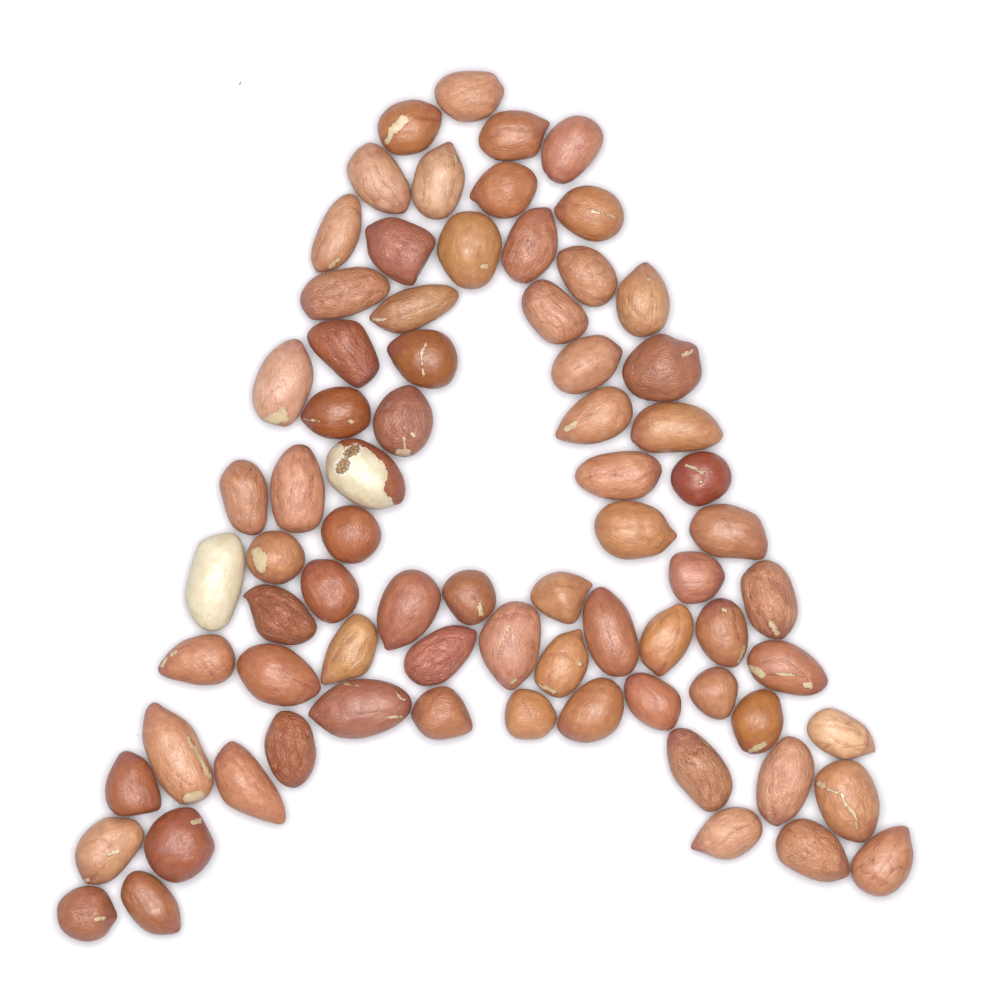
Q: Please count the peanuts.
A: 75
